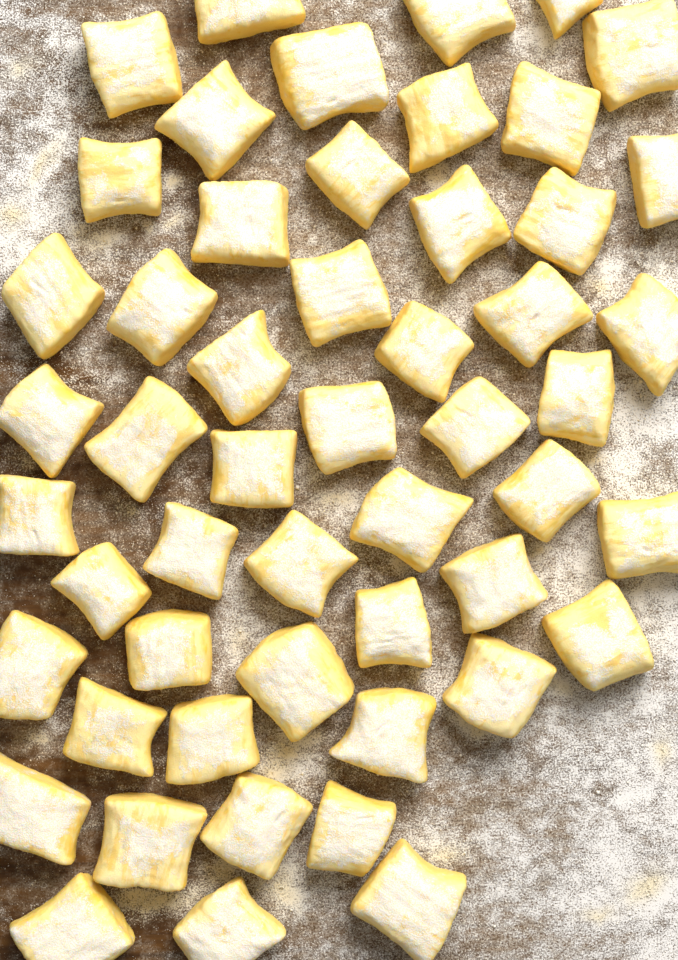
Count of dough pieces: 52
